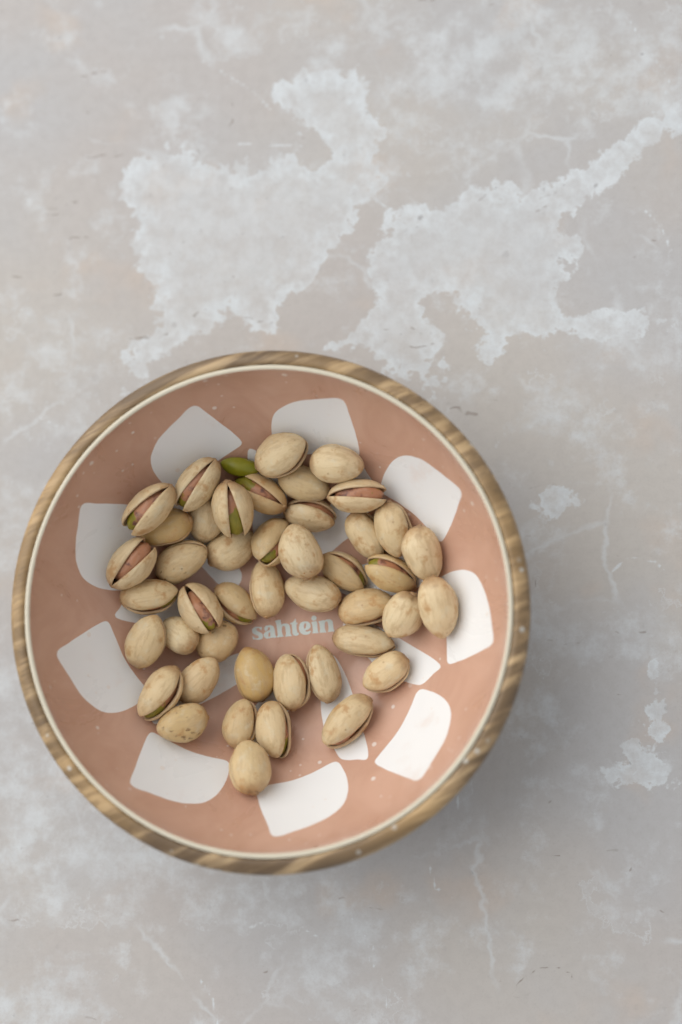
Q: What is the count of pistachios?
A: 44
